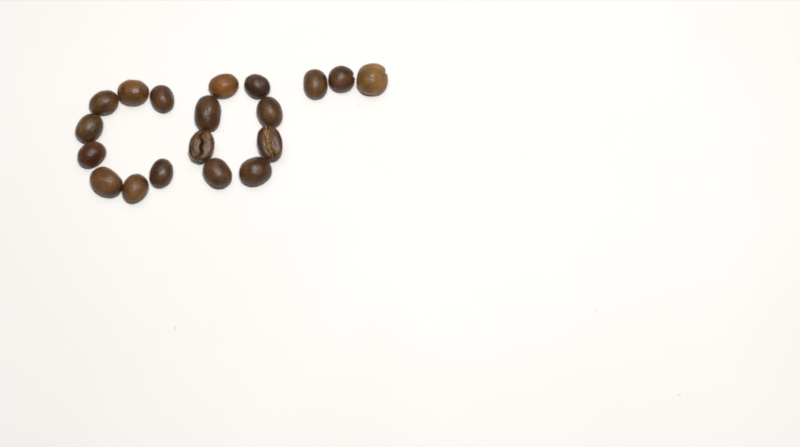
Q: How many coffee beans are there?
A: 19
